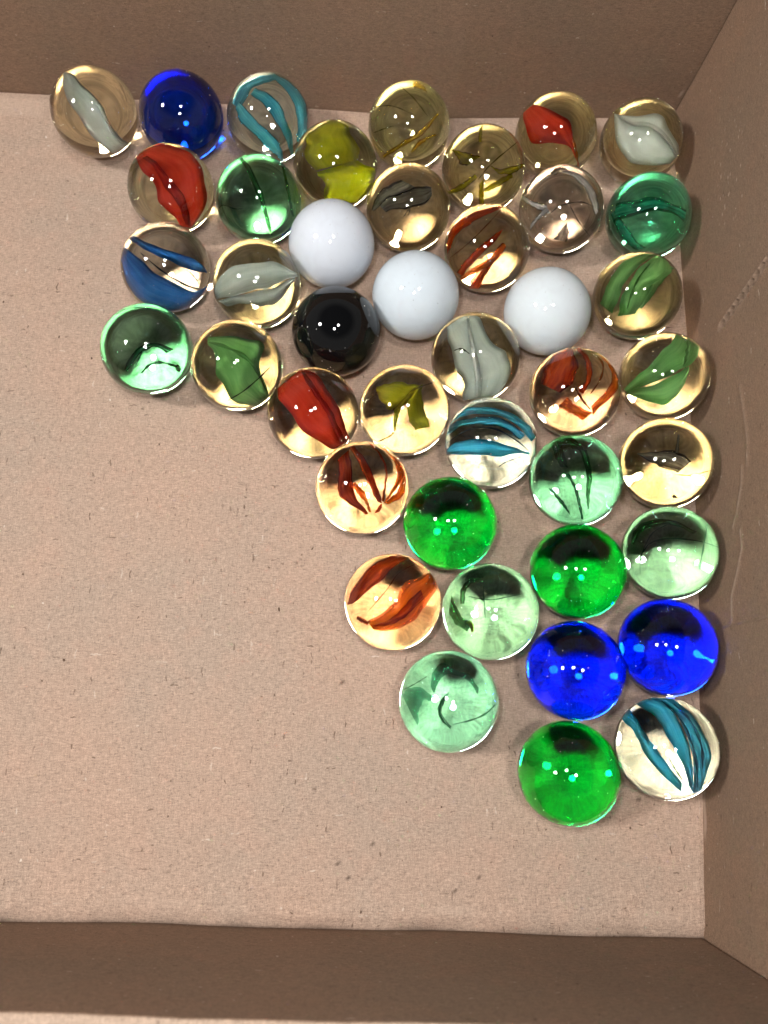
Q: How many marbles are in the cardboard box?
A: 42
